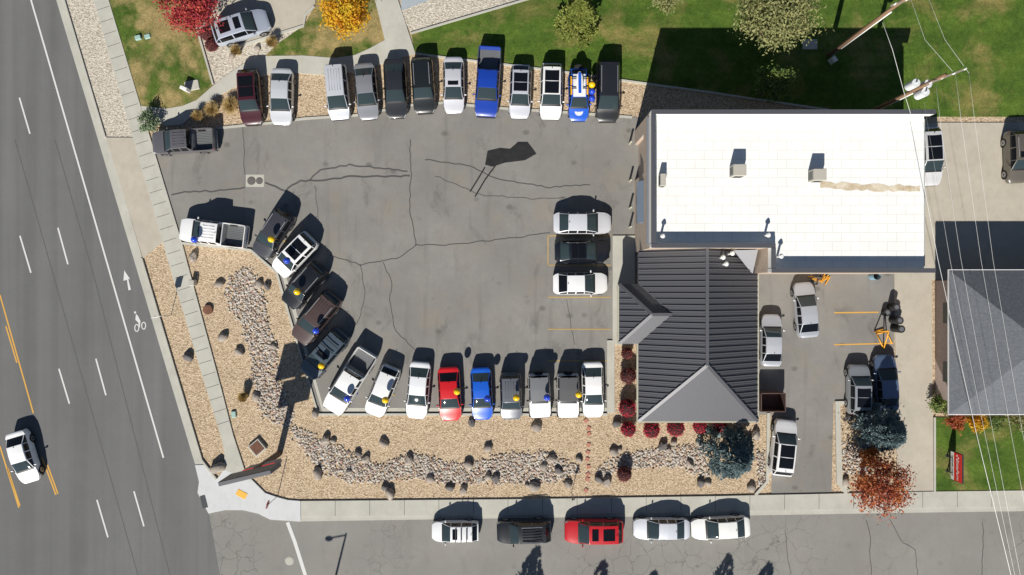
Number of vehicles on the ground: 45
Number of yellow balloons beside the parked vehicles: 8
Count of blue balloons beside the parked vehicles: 8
